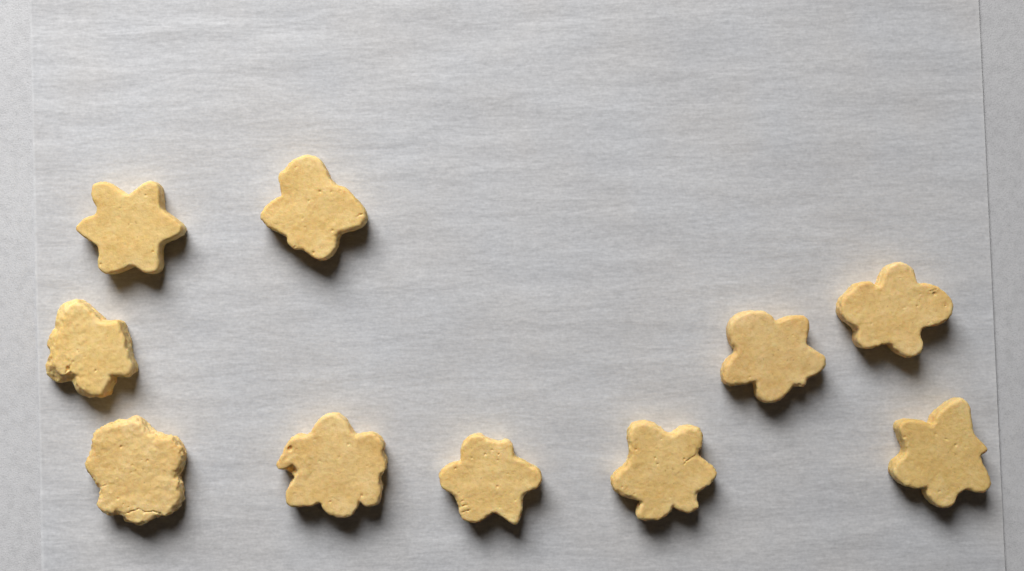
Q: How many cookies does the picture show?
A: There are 10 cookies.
